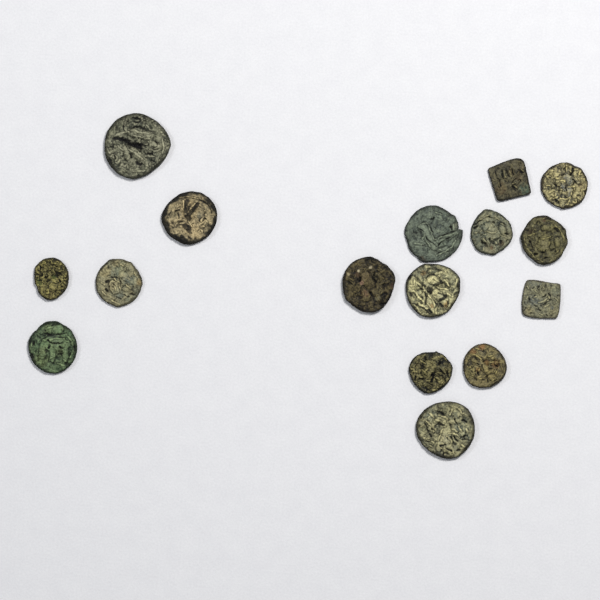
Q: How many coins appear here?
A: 16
